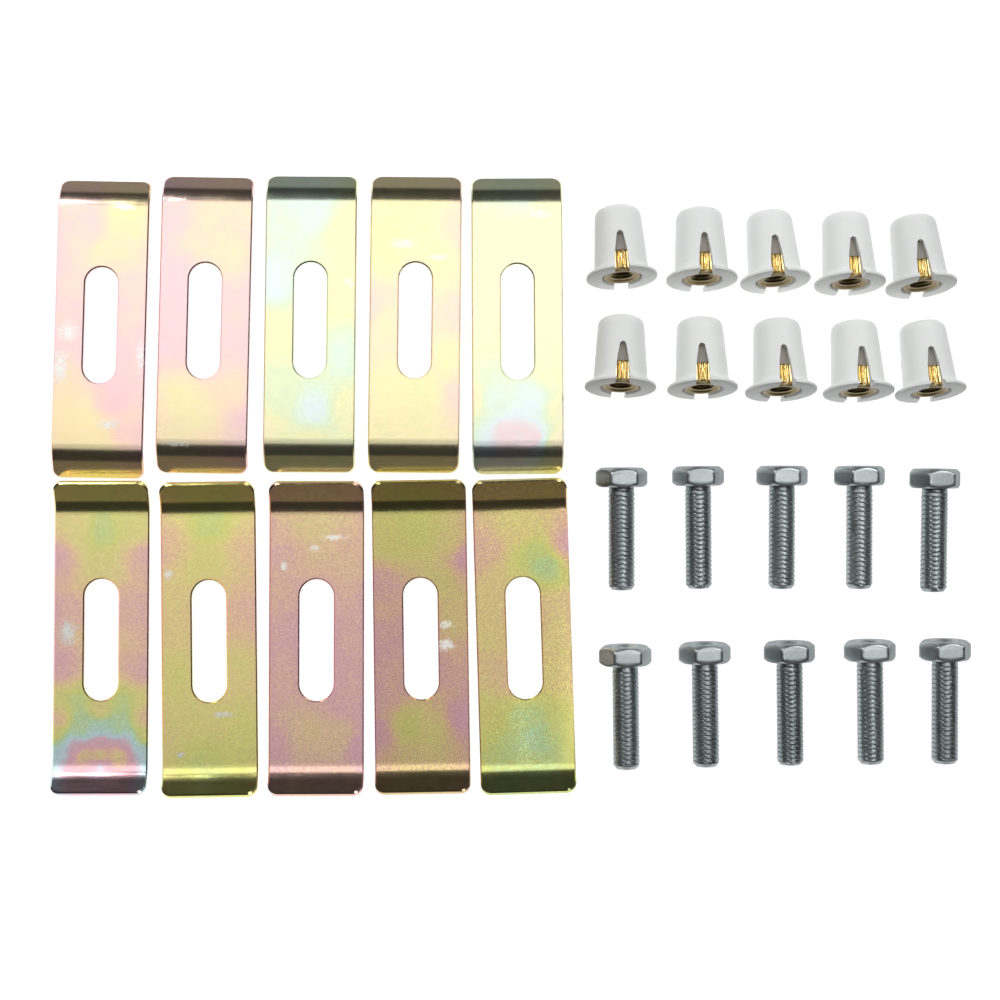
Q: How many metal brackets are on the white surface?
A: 10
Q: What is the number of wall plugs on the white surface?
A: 10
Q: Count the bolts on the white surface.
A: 10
